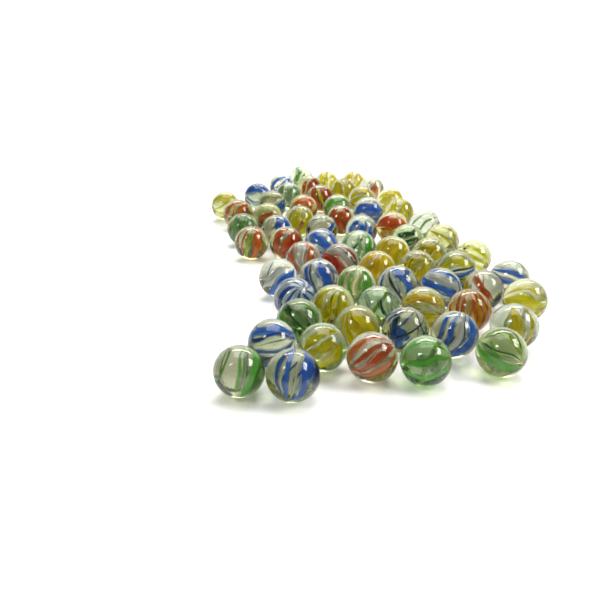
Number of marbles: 67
